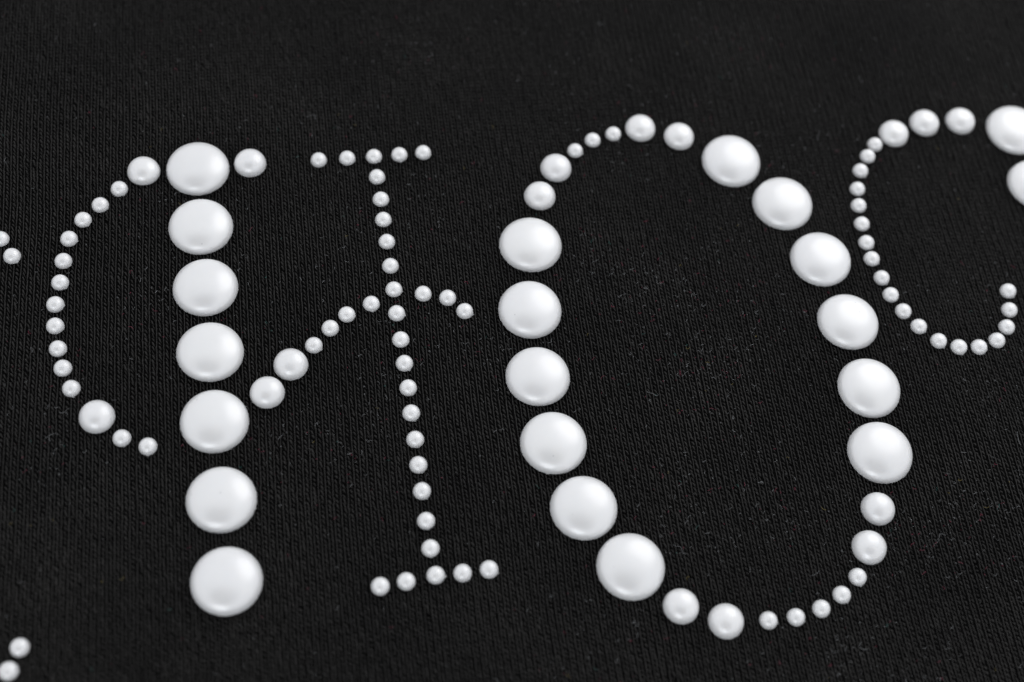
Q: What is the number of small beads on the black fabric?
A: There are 77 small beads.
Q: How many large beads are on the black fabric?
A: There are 21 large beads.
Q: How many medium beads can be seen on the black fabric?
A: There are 16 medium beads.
